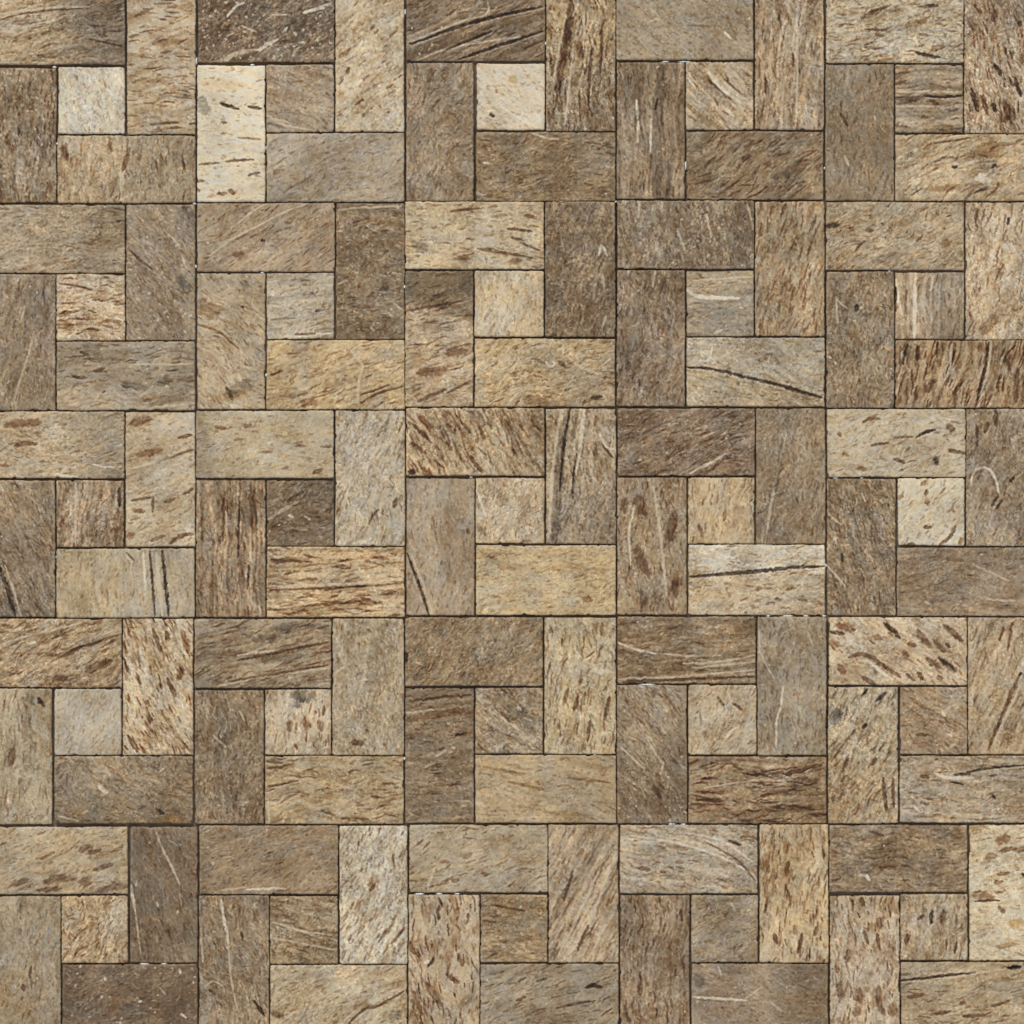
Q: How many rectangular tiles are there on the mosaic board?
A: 100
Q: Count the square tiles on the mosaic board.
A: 25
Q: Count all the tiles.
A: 125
